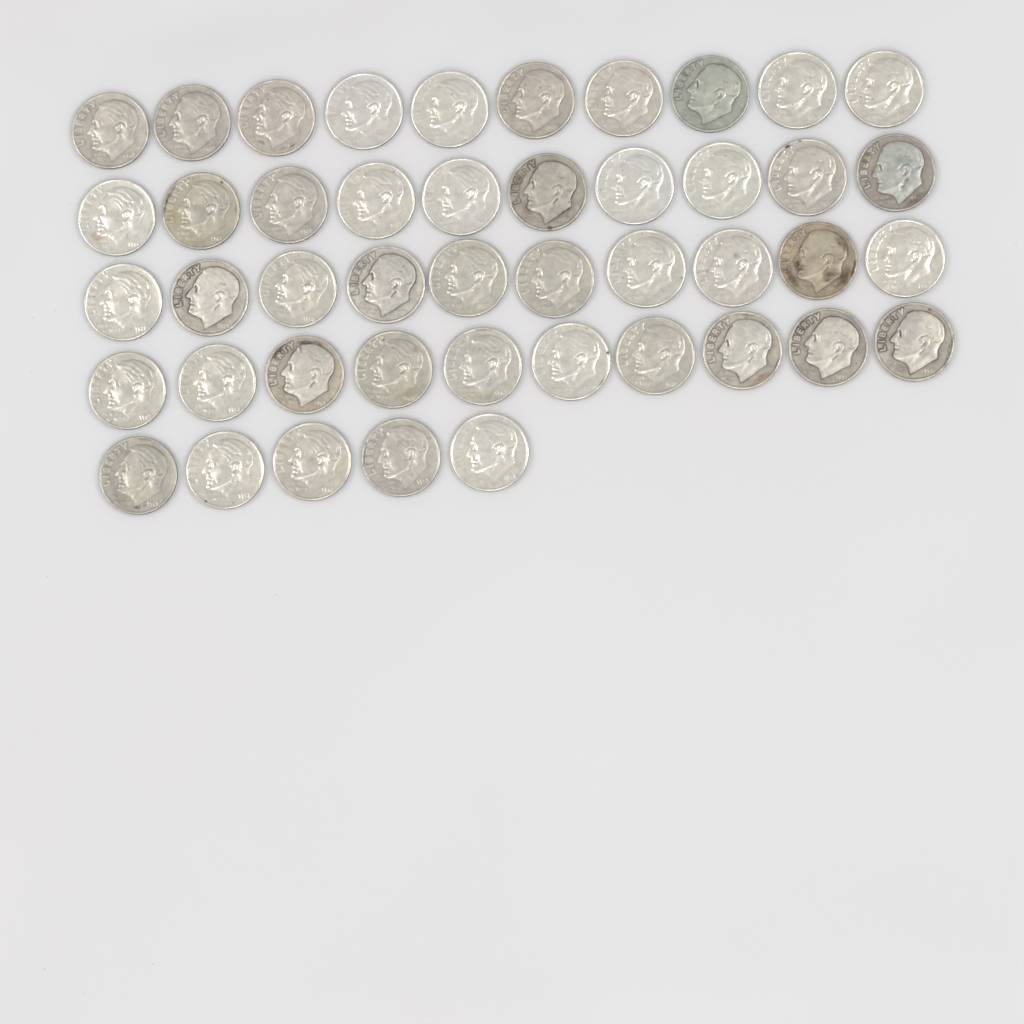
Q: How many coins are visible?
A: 45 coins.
